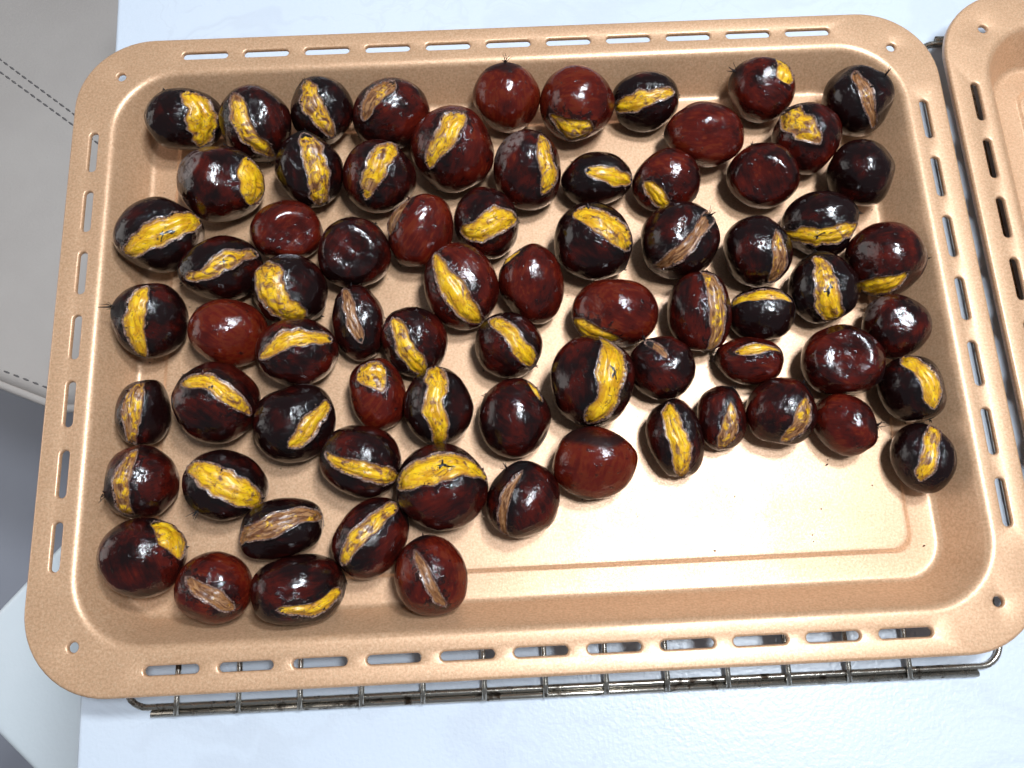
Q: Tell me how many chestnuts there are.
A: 73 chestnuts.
